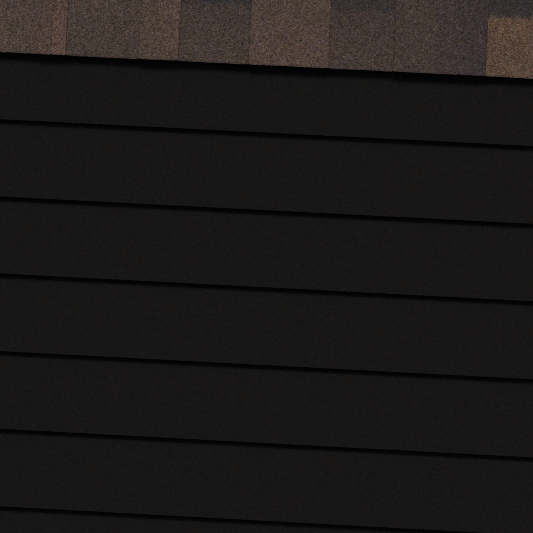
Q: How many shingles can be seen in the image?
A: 10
